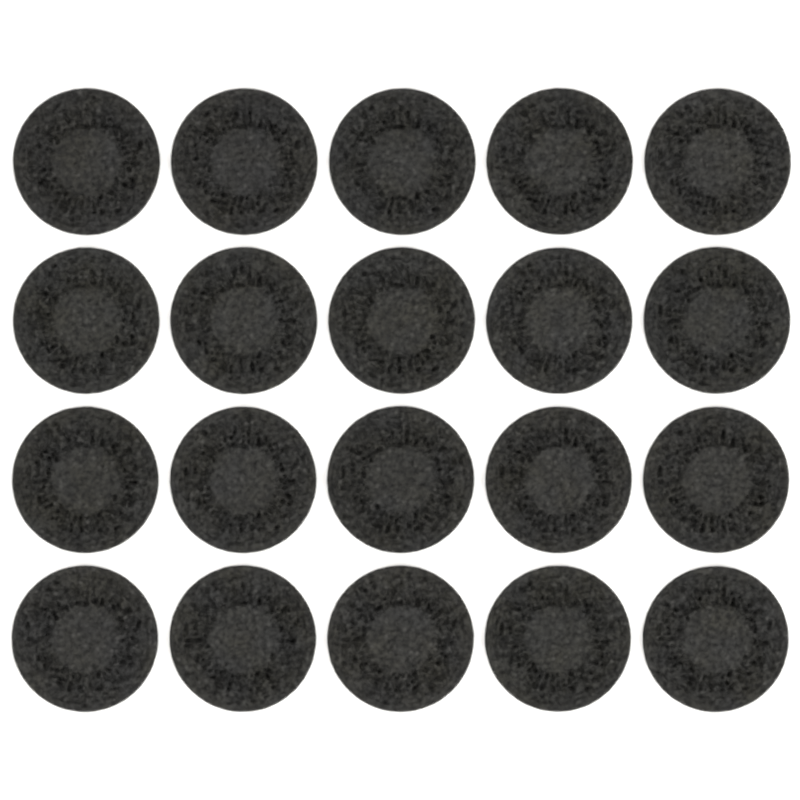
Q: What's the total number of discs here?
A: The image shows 20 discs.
